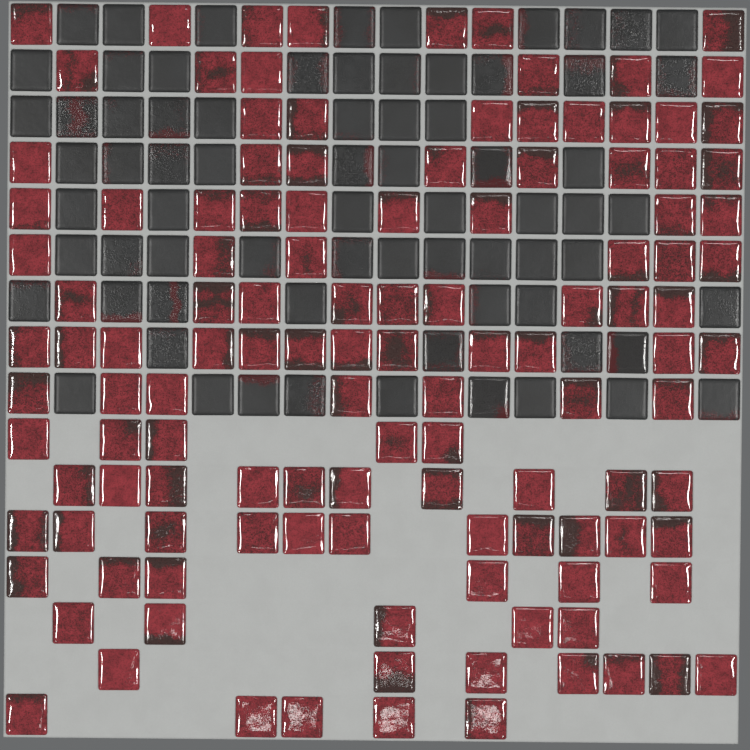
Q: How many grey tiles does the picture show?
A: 72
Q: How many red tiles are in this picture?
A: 121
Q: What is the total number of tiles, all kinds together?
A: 193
